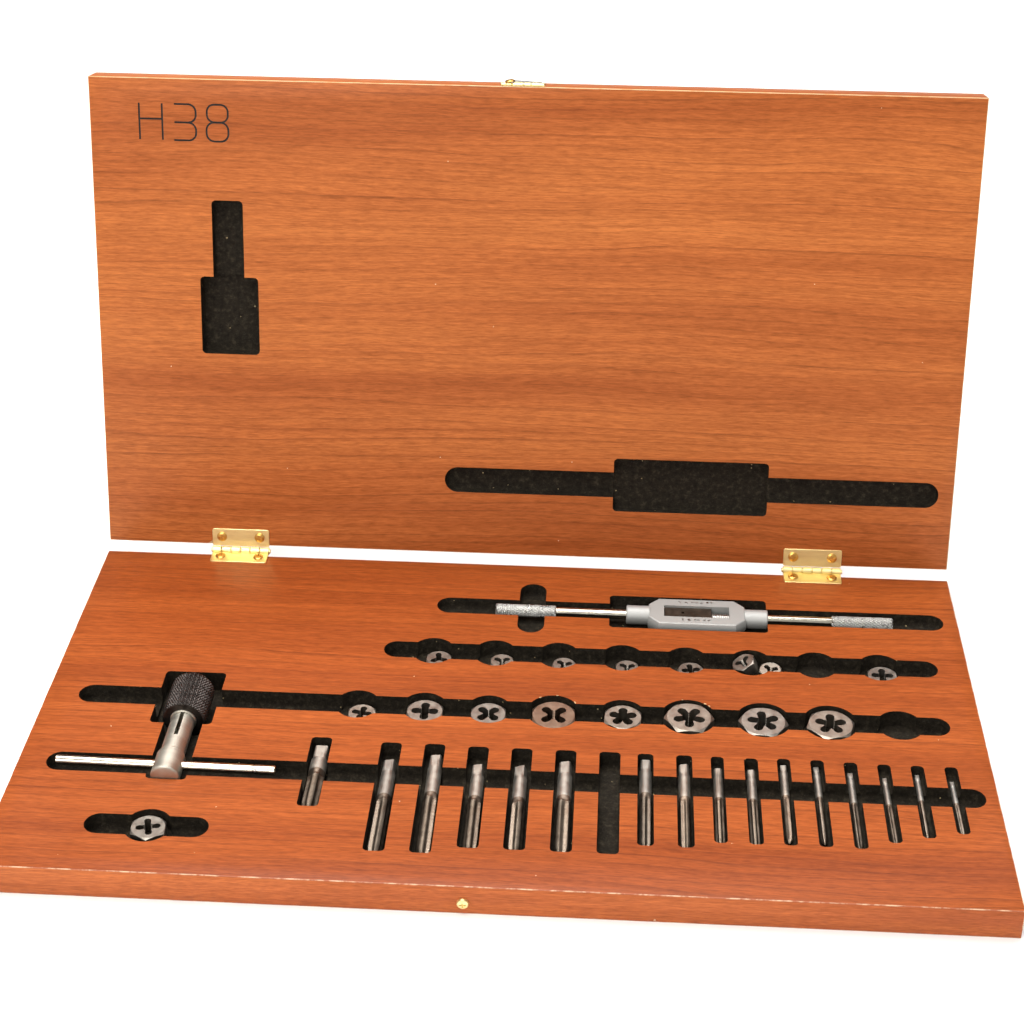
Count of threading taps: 16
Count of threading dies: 17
